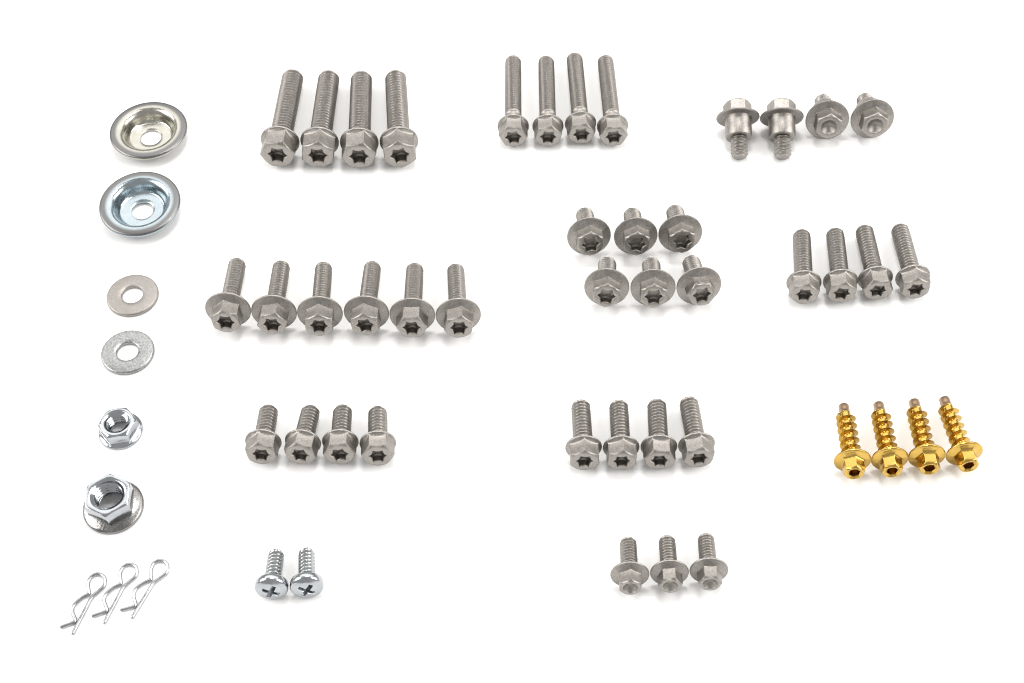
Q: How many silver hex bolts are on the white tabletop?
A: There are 39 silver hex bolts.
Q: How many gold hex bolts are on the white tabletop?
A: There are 4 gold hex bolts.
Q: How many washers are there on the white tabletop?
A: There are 4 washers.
